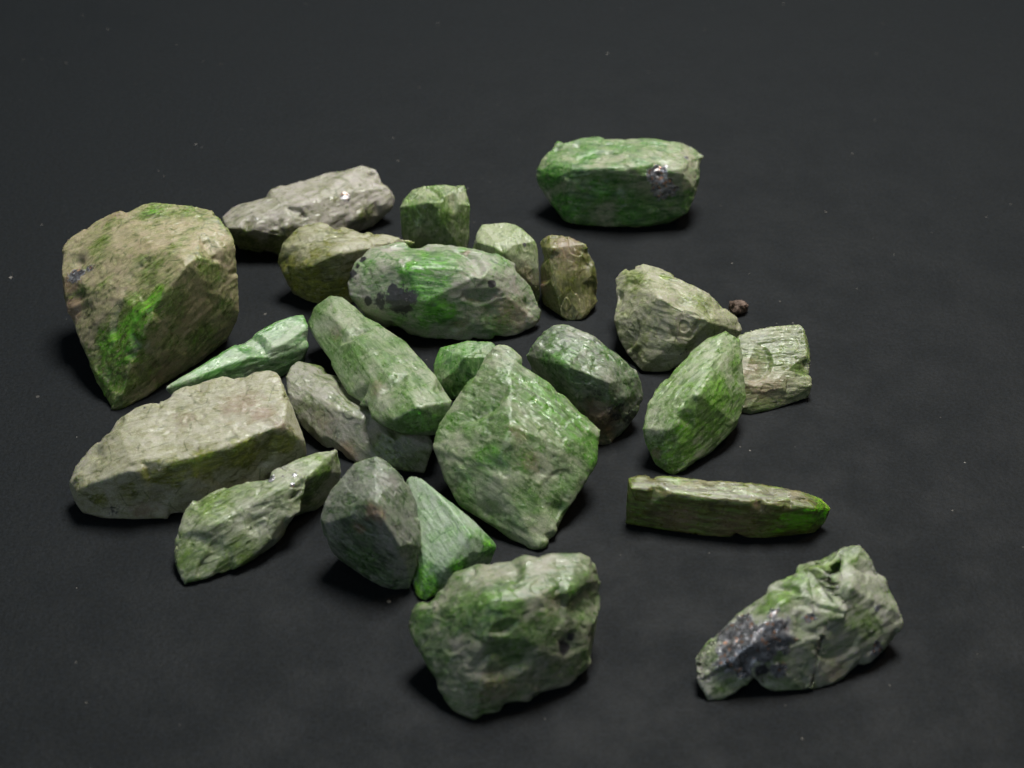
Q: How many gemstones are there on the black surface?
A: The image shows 24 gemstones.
